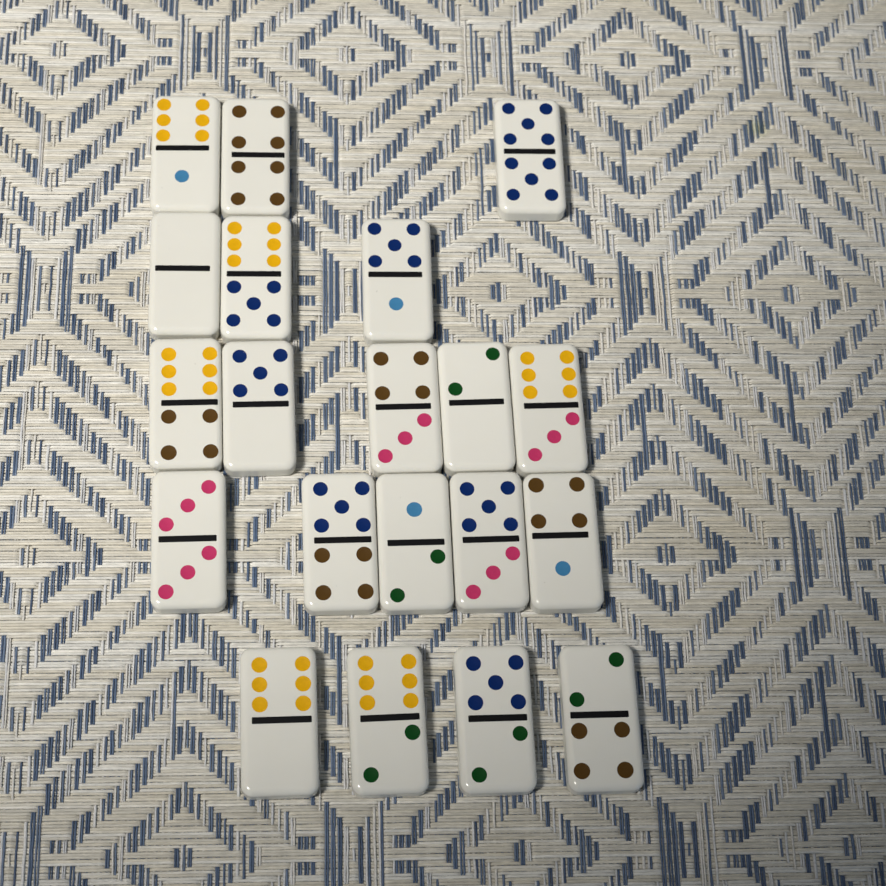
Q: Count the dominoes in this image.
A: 20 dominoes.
